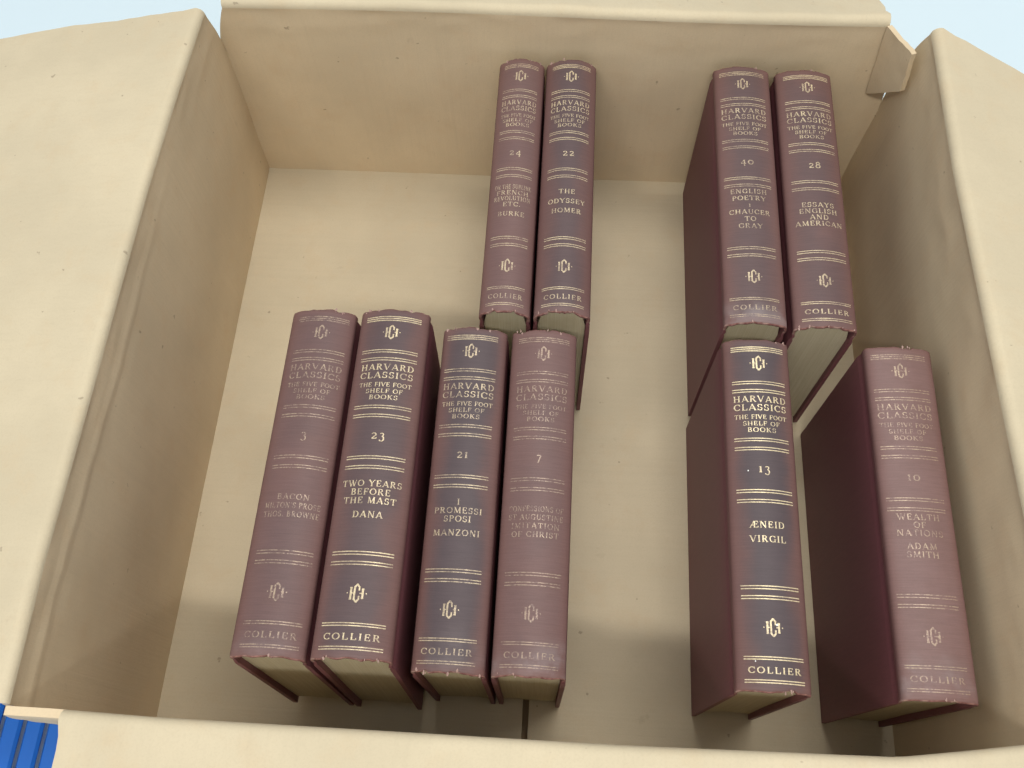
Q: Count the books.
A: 10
